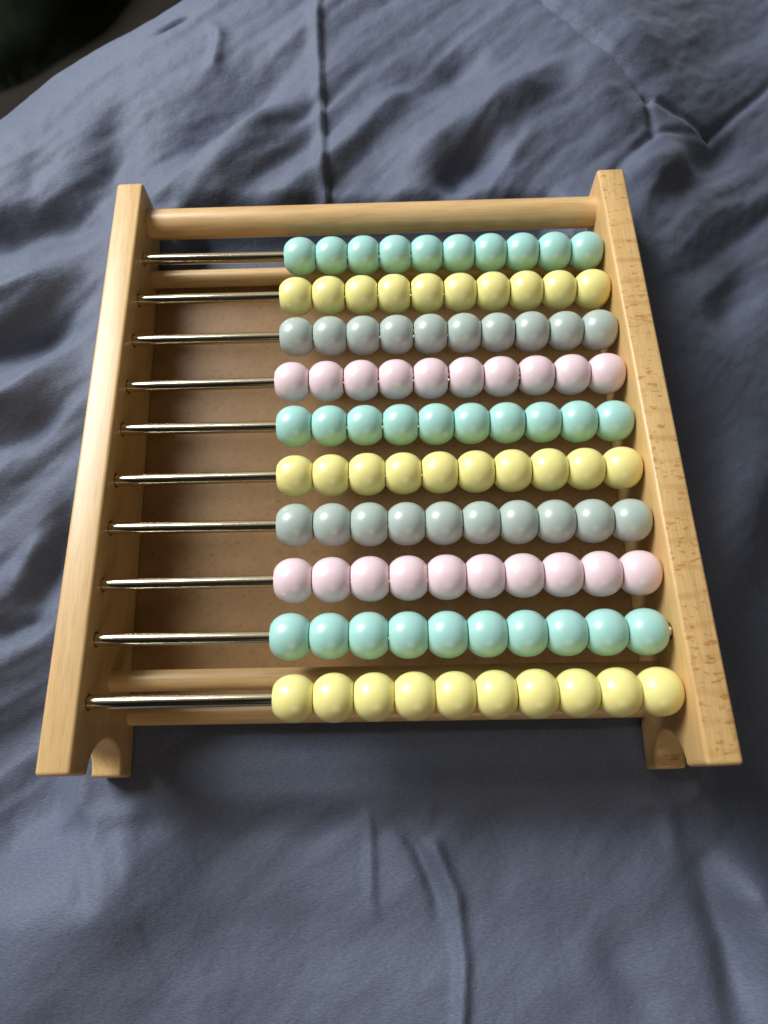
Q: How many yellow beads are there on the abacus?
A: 30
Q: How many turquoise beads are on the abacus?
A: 30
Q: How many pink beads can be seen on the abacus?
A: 20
